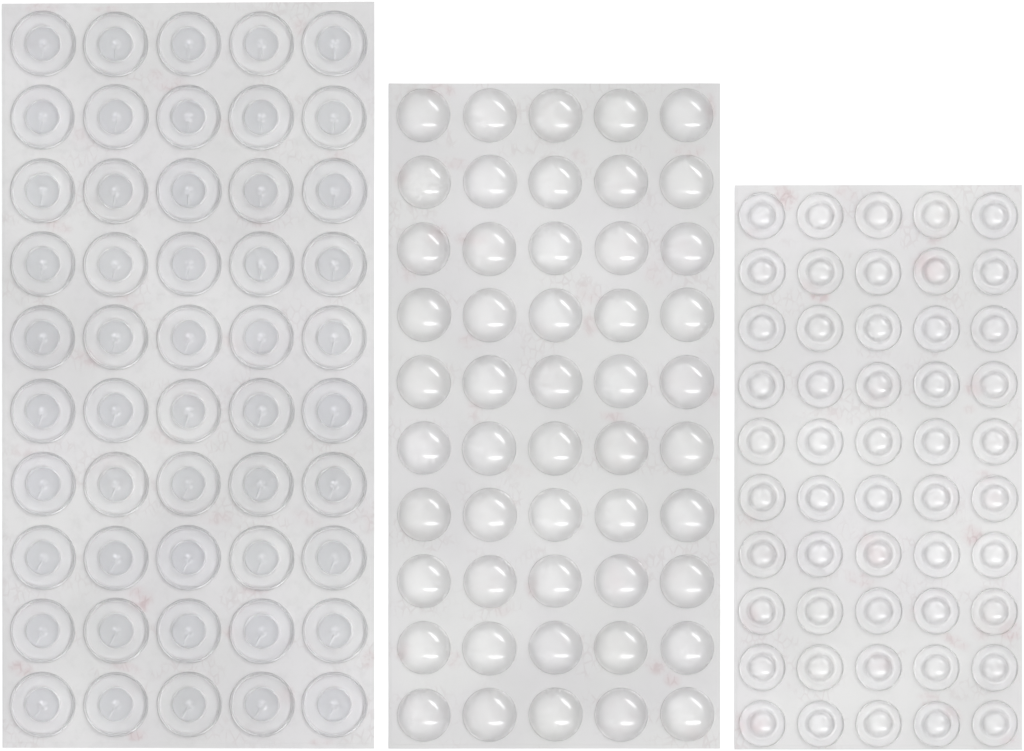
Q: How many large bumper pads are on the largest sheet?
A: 50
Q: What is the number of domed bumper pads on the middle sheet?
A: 50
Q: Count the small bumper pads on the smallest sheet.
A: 50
